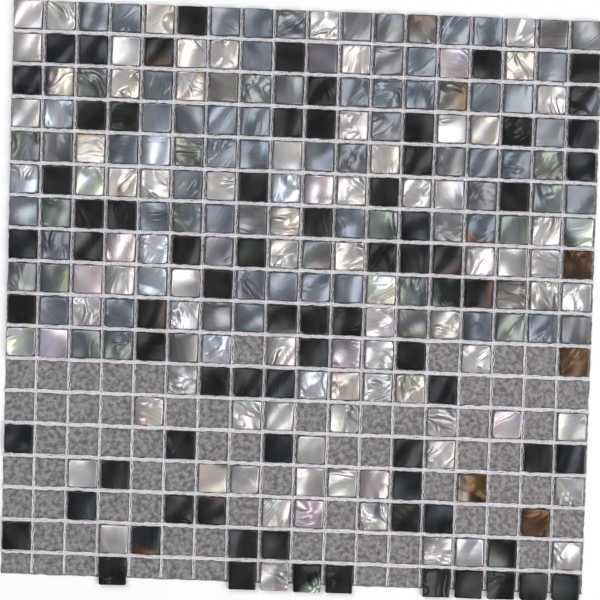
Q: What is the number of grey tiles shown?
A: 84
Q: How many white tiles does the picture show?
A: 92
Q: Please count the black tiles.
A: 76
